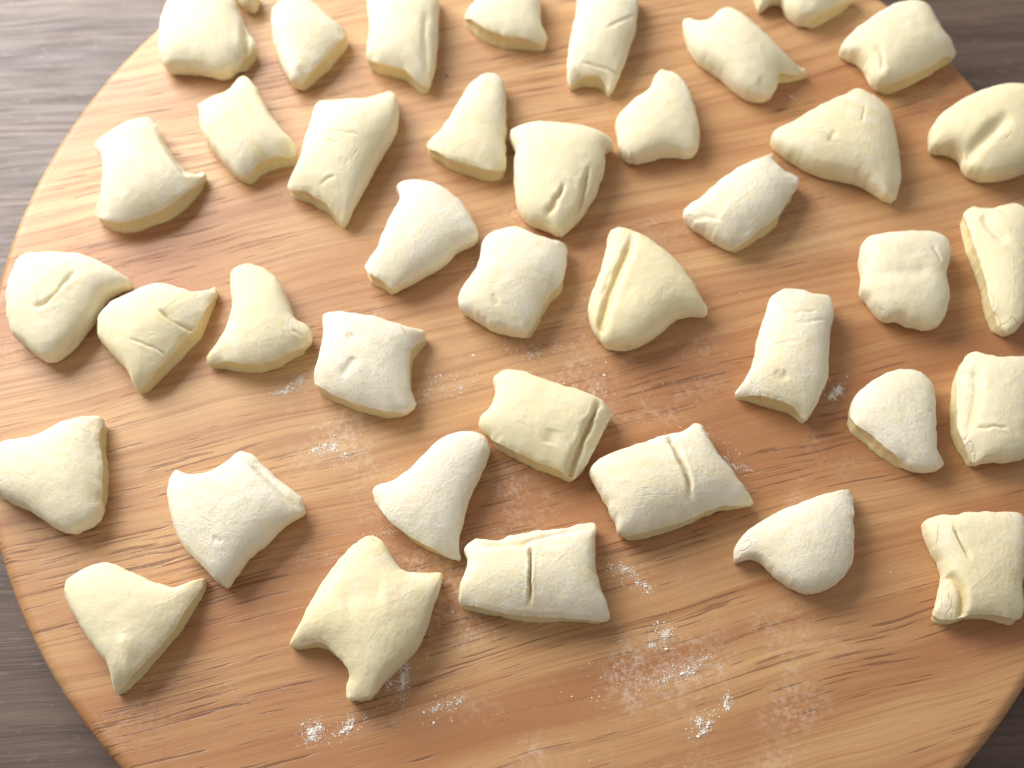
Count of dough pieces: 40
